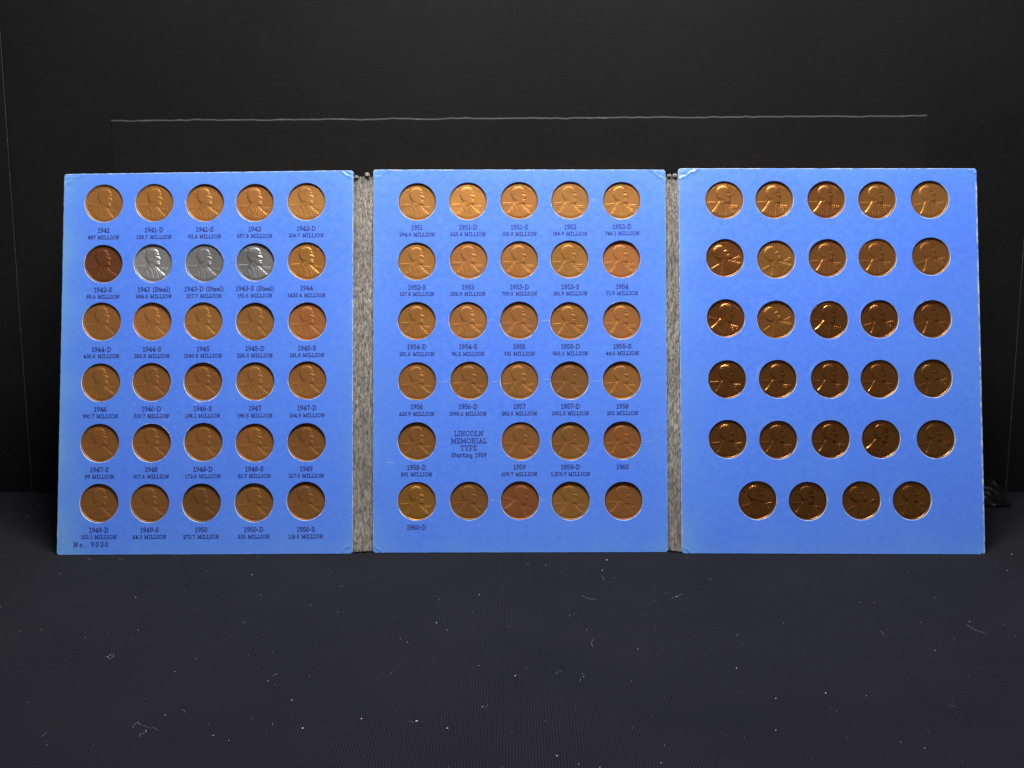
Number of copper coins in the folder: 85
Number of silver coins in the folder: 3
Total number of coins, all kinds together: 88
